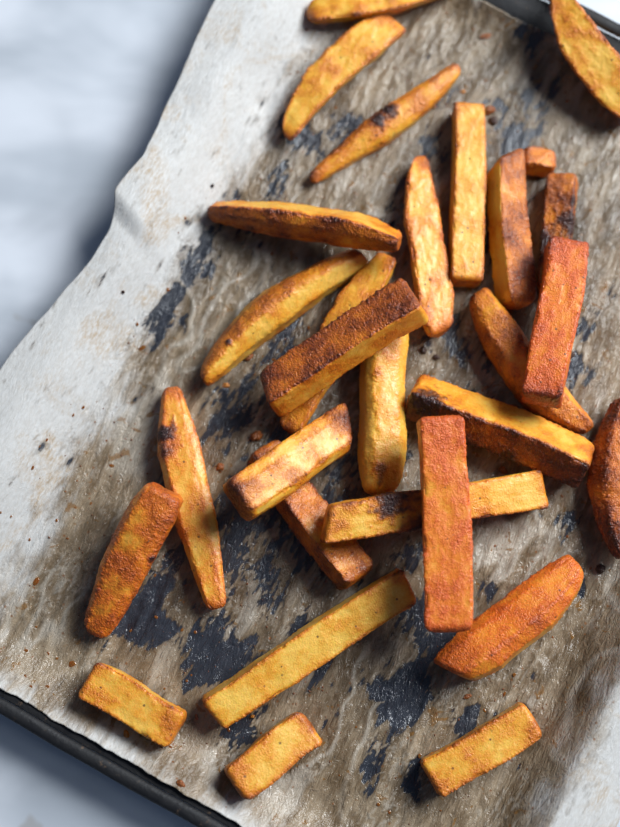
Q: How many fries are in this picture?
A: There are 29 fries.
